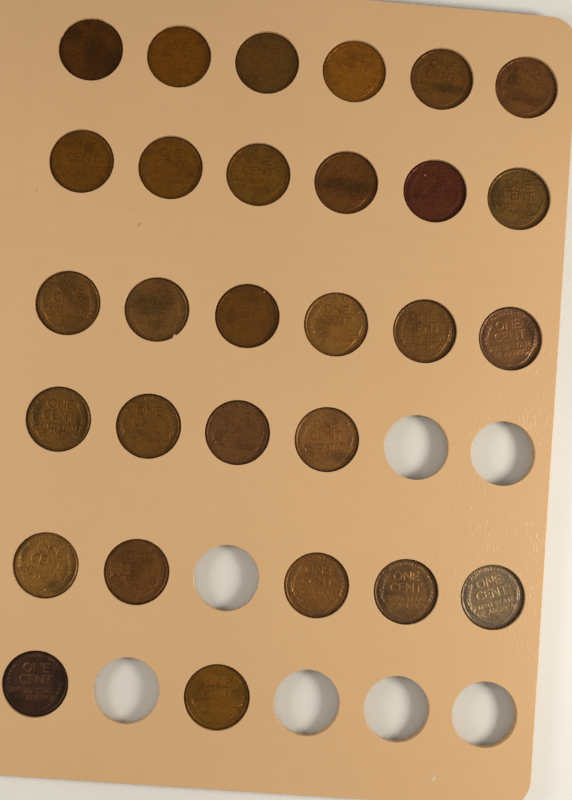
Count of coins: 29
